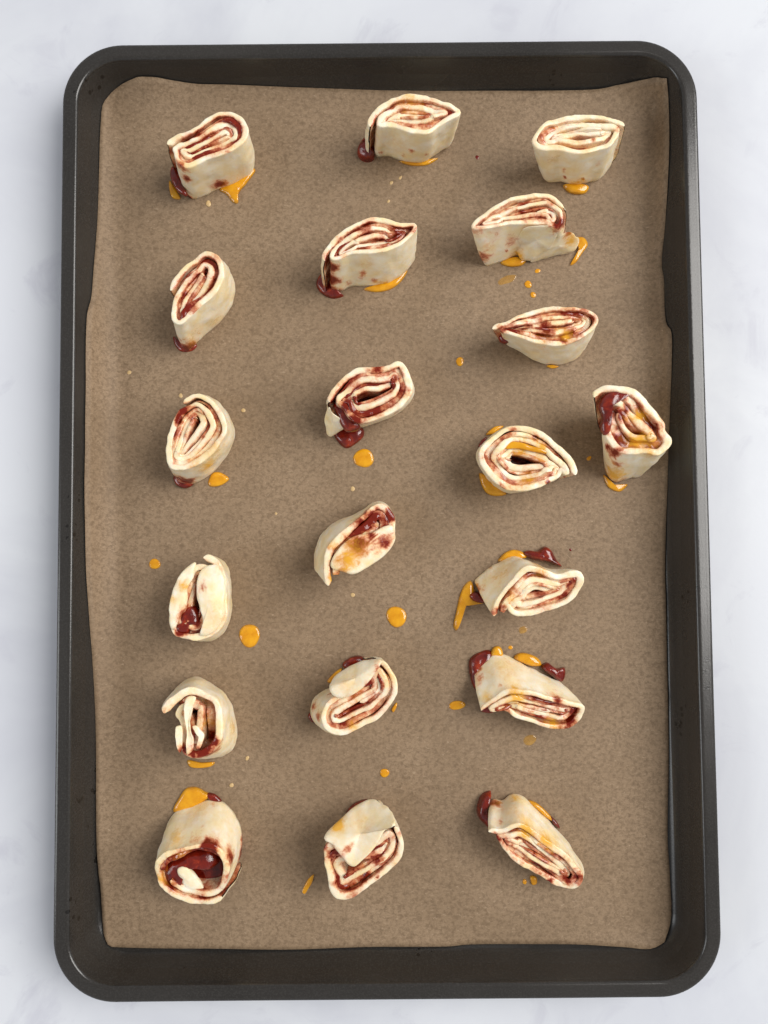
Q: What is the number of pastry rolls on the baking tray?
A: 20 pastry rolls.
